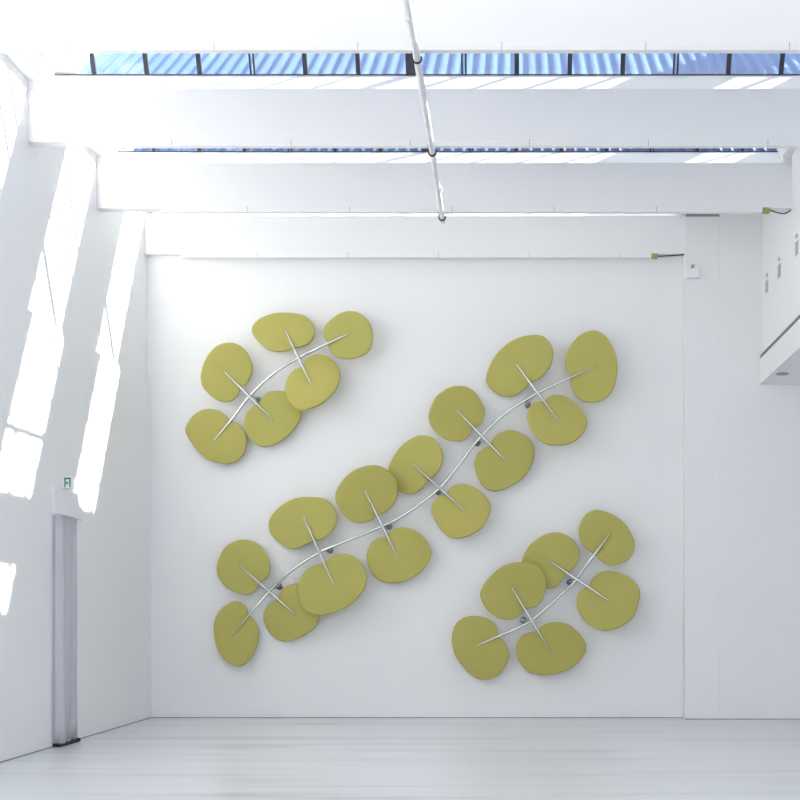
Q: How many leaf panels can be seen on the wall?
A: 26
